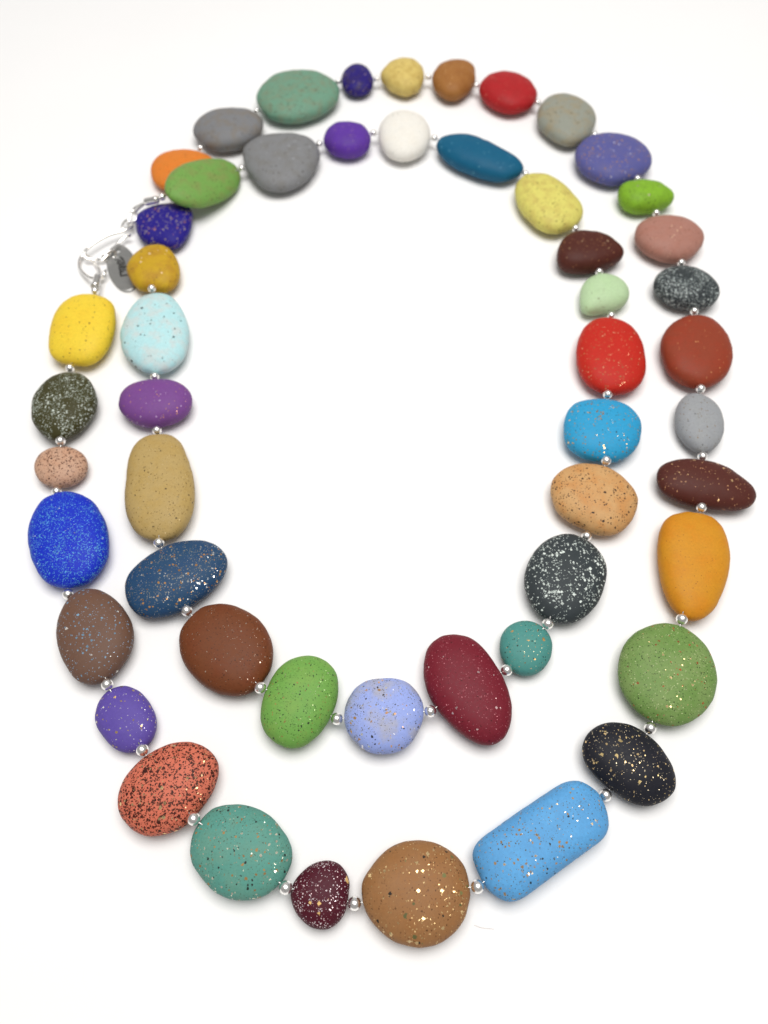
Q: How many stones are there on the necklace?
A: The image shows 52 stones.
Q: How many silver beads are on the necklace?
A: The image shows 51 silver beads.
